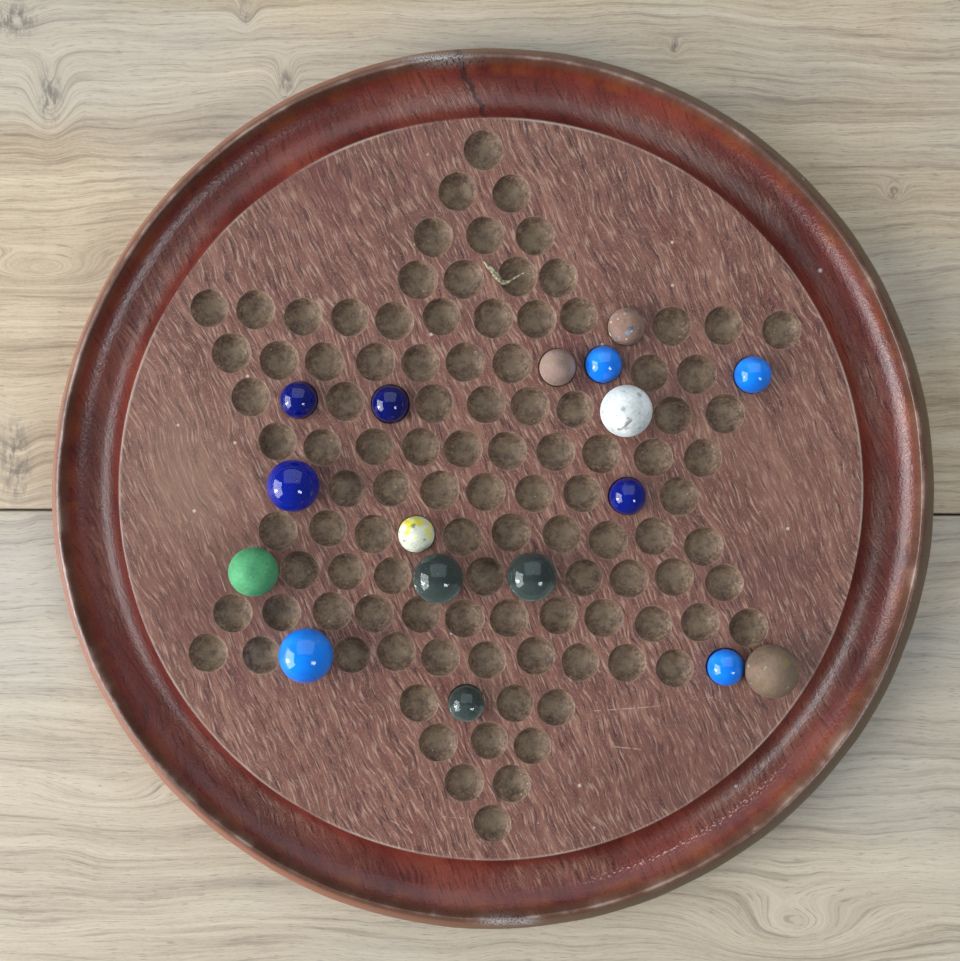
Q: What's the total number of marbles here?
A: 17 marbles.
